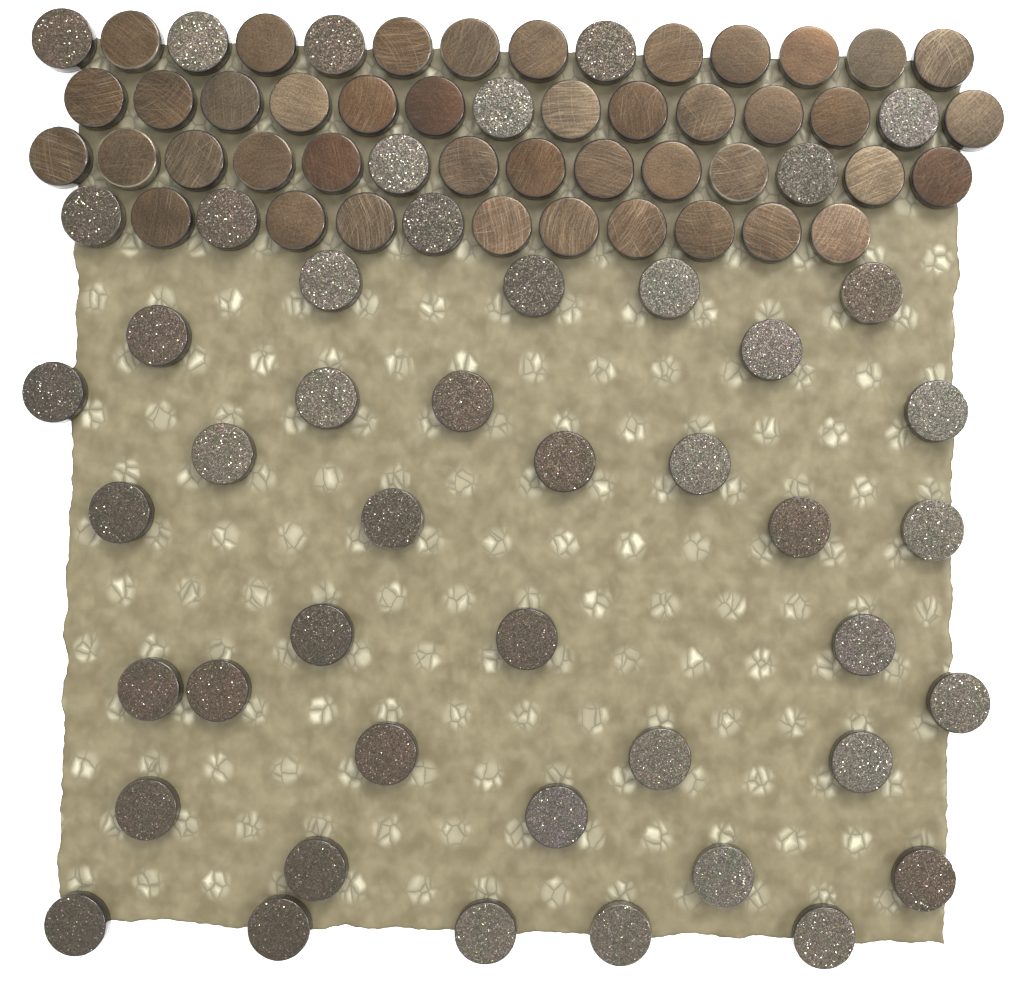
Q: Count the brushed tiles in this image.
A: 43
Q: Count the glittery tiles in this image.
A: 47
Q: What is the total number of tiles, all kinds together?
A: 90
